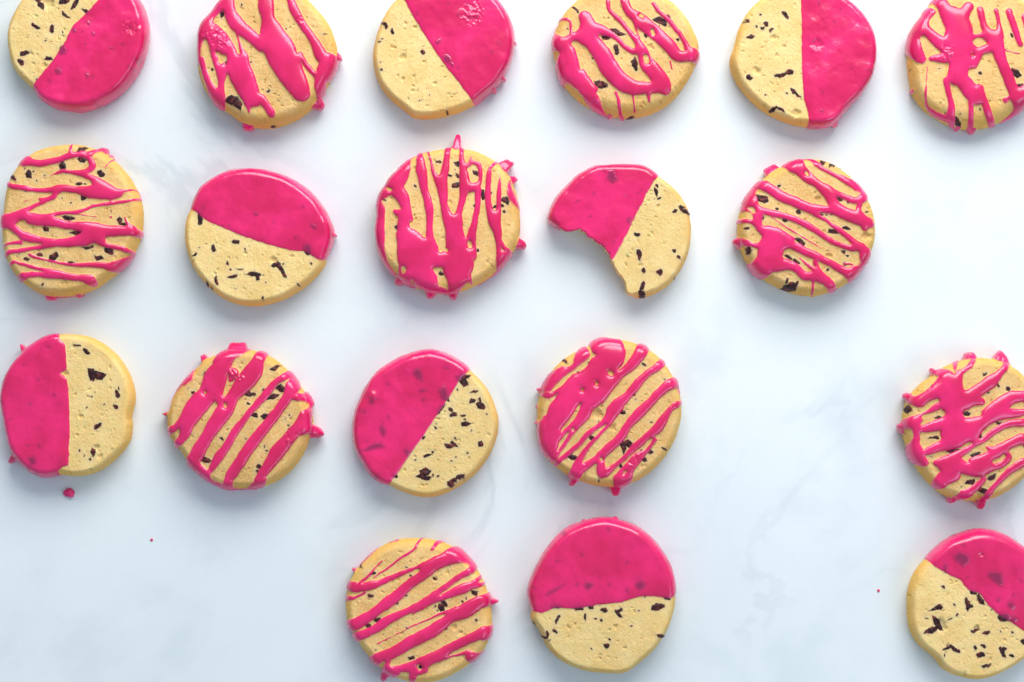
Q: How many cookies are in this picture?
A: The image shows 19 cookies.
